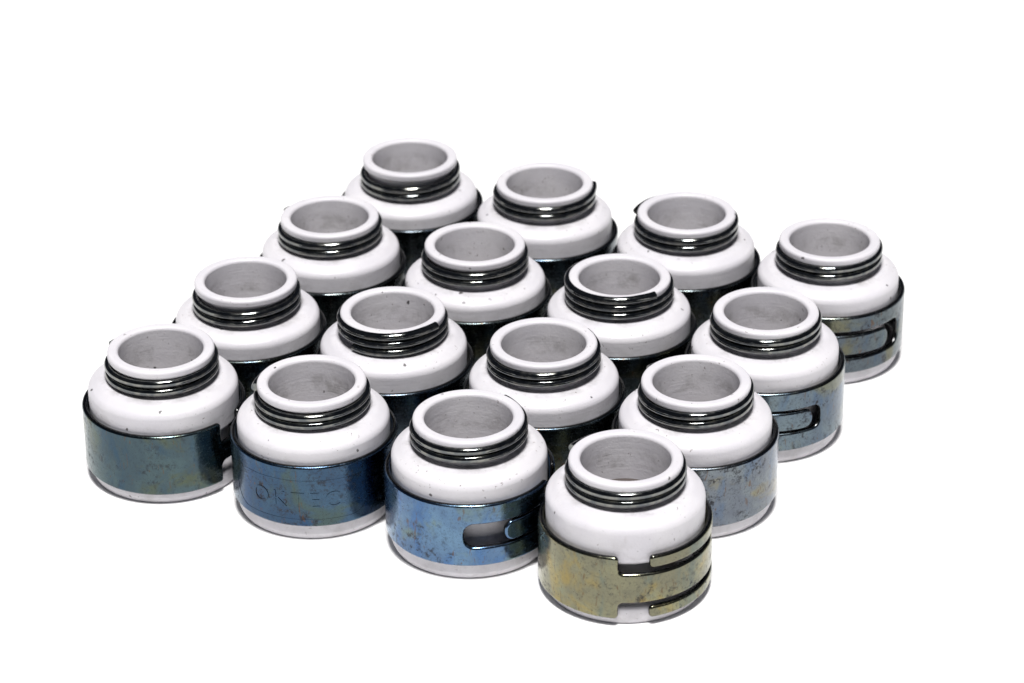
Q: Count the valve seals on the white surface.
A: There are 16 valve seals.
